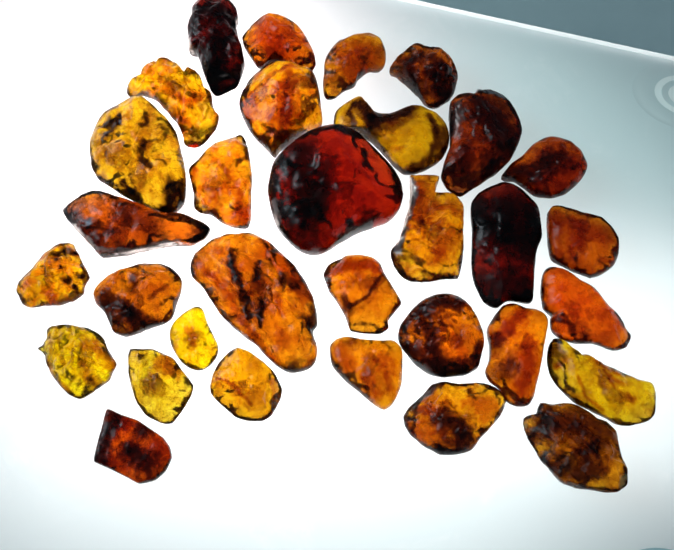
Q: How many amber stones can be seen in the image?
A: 32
